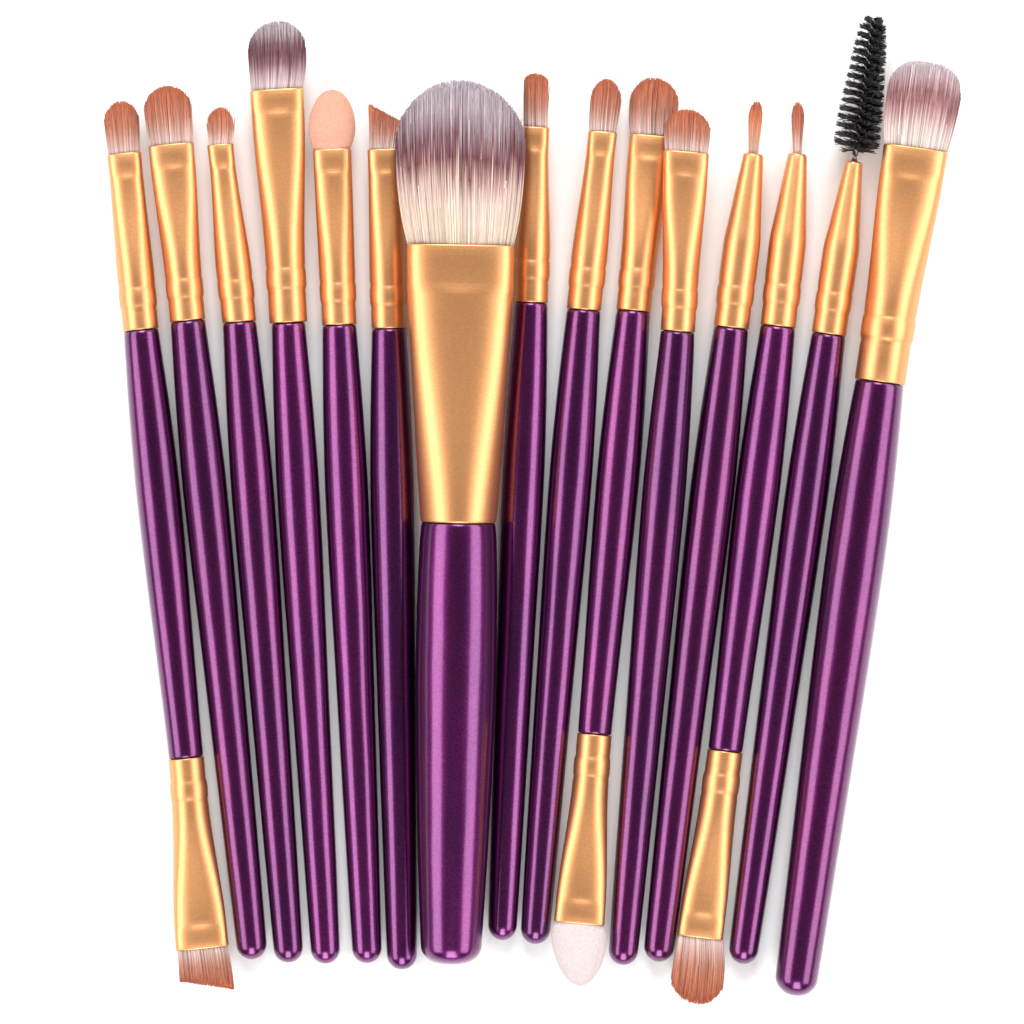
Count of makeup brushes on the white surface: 15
